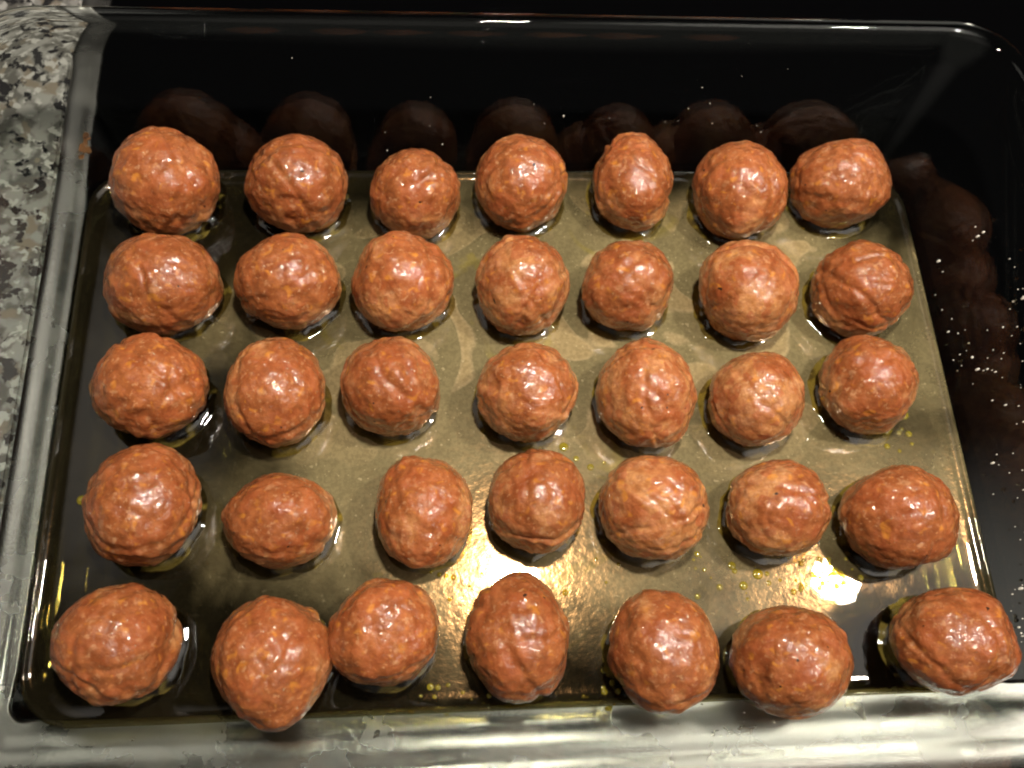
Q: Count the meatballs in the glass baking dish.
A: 35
